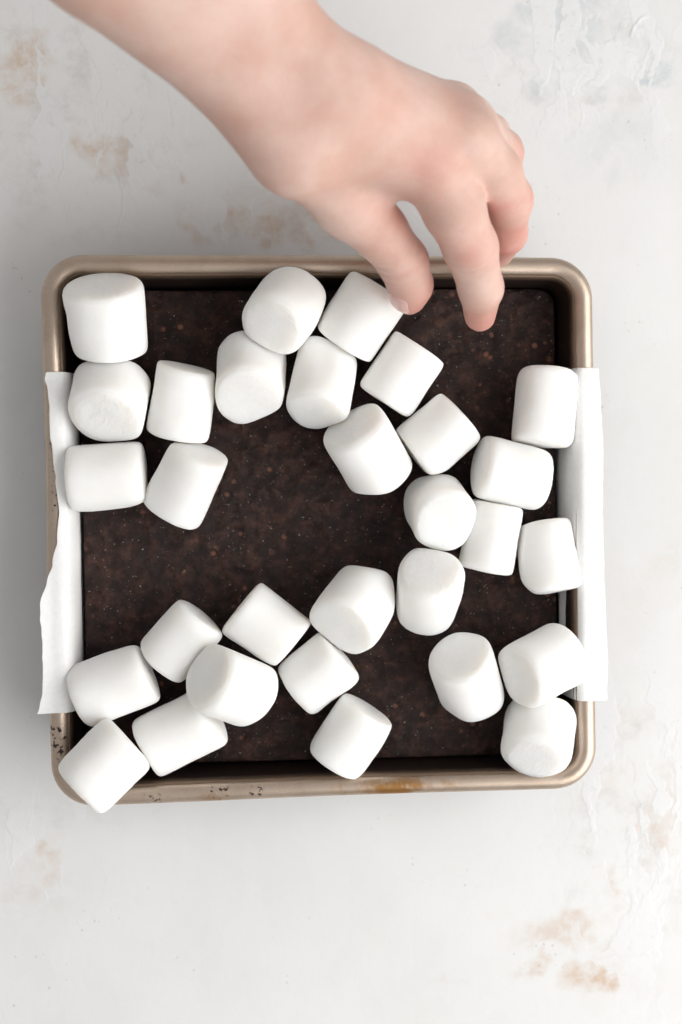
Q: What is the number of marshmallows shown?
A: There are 30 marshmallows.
